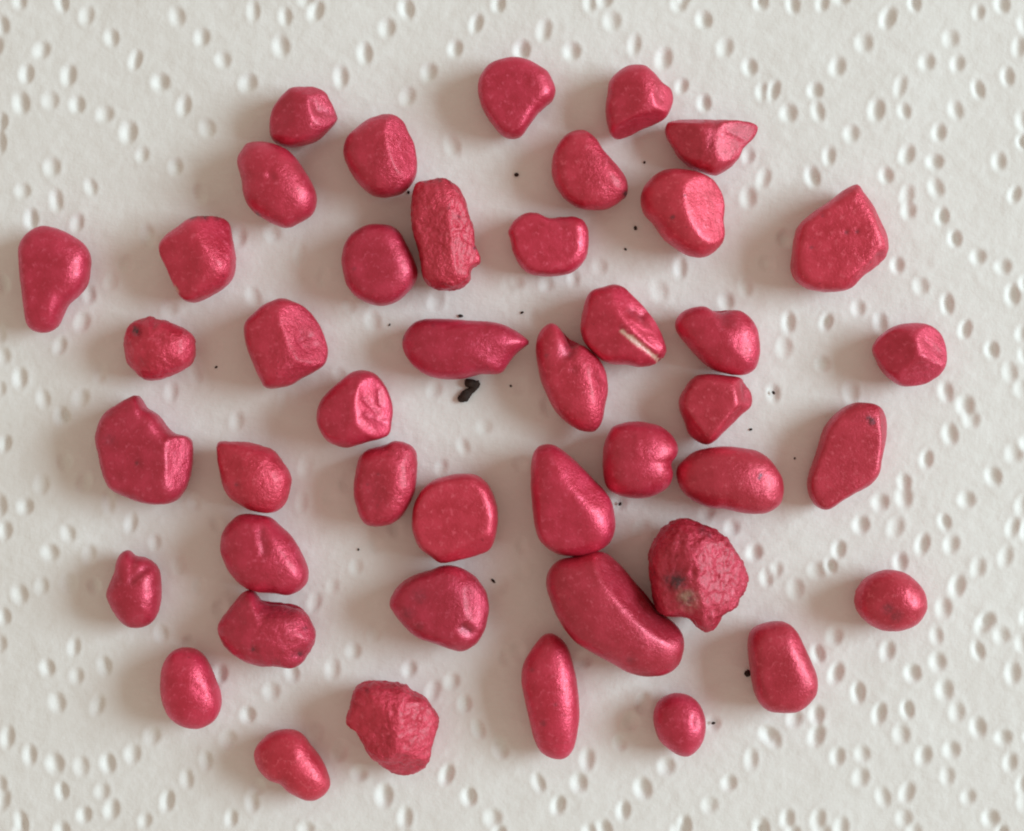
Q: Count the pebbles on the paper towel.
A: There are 44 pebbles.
